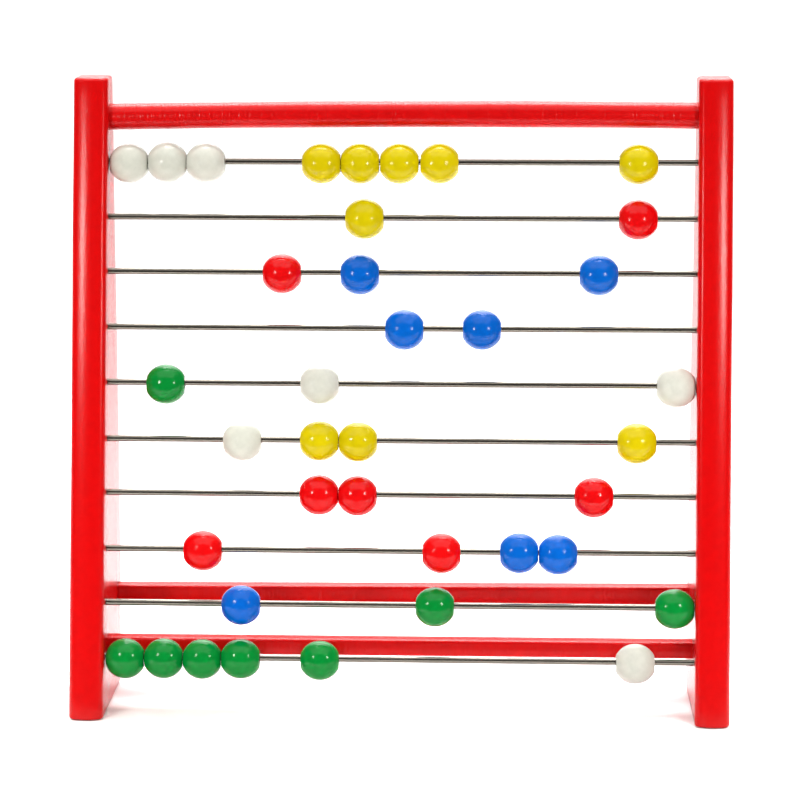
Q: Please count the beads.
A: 38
